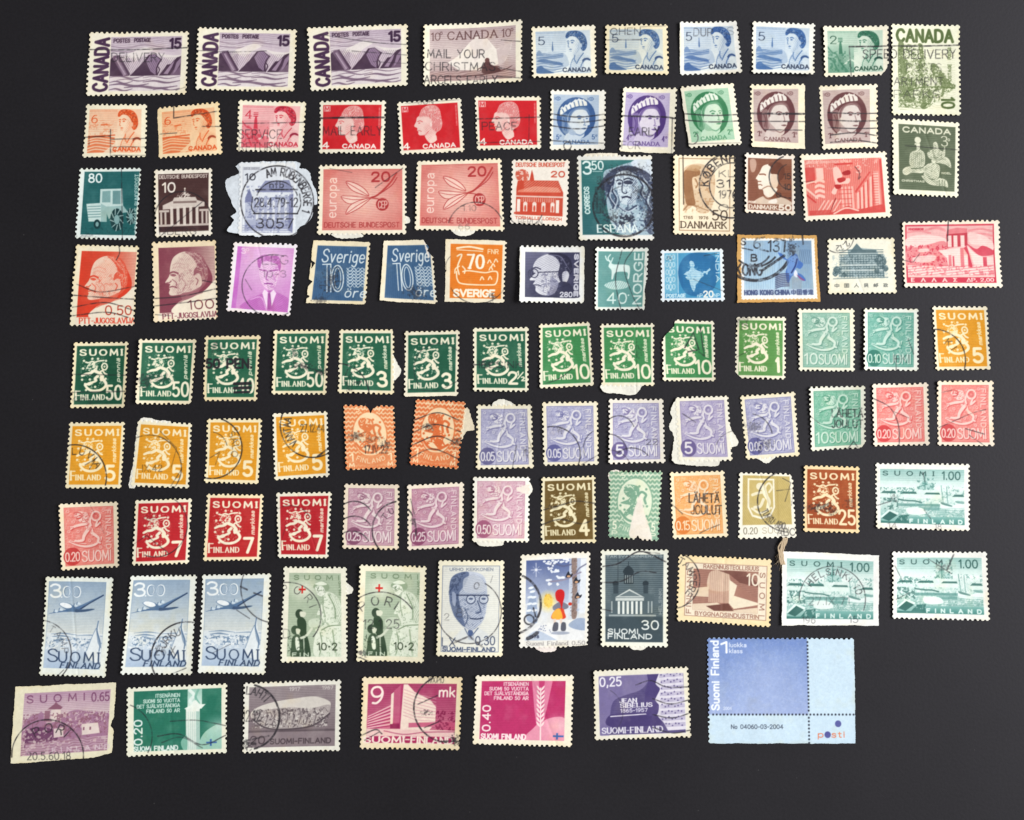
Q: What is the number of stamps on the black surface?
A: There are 103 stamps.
